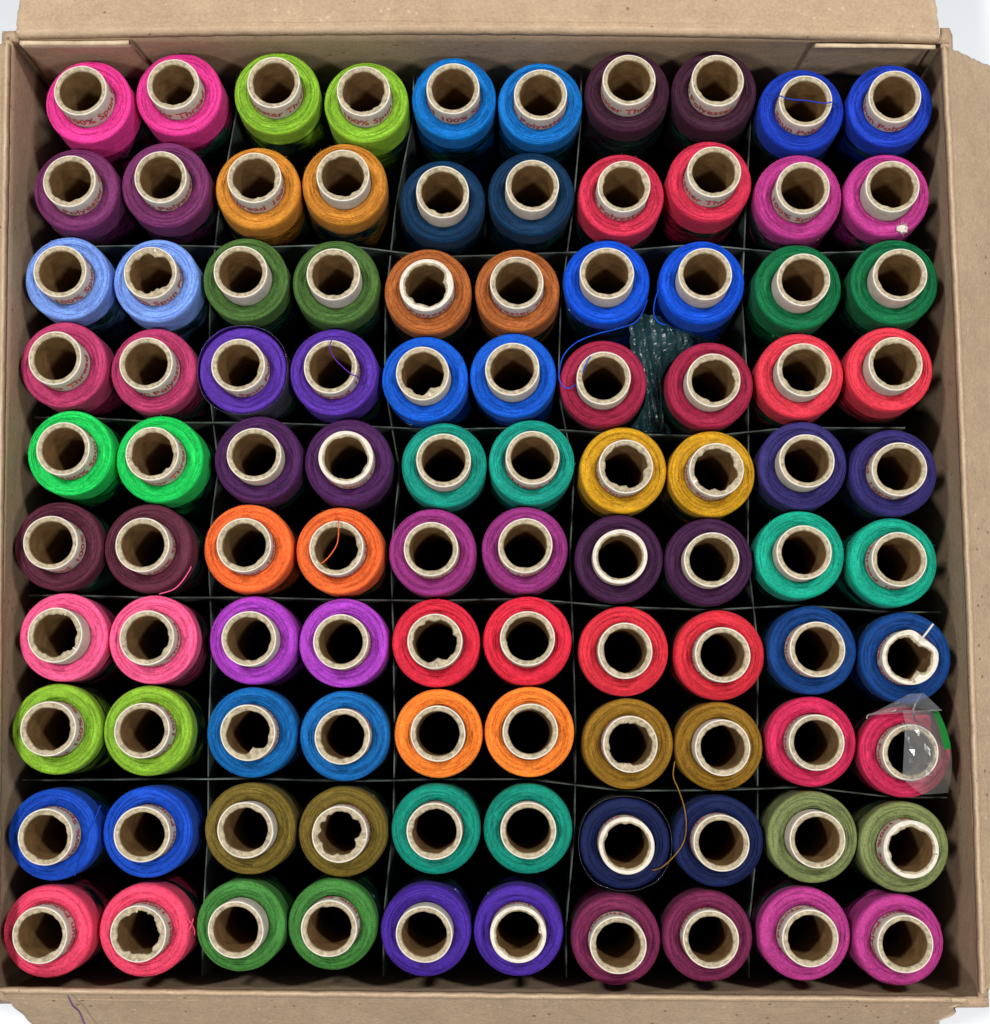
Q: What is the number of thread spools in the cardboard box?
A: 100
